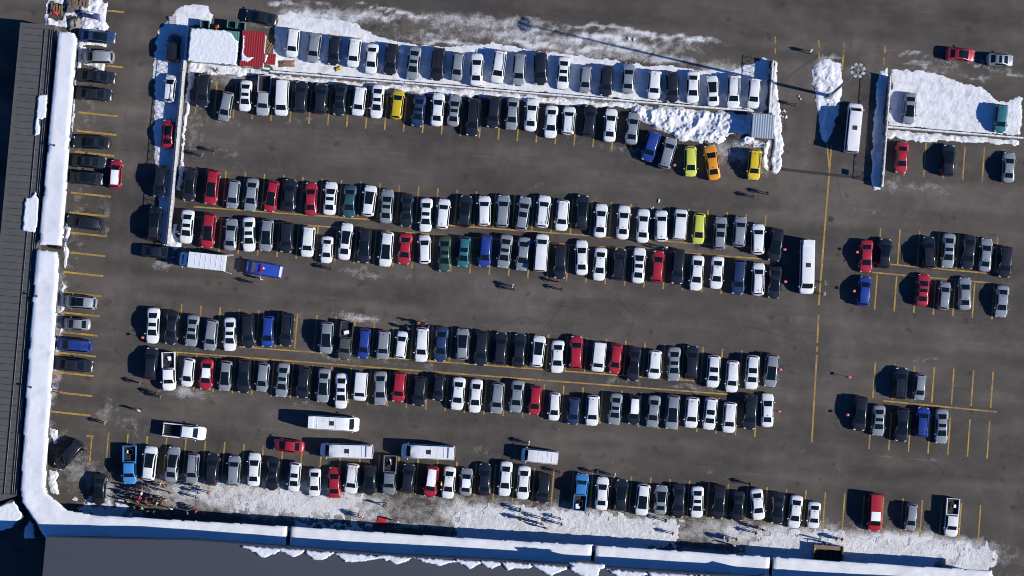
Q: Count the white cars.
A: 84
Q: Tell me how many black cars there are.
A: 73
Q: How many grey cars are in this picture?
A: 59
